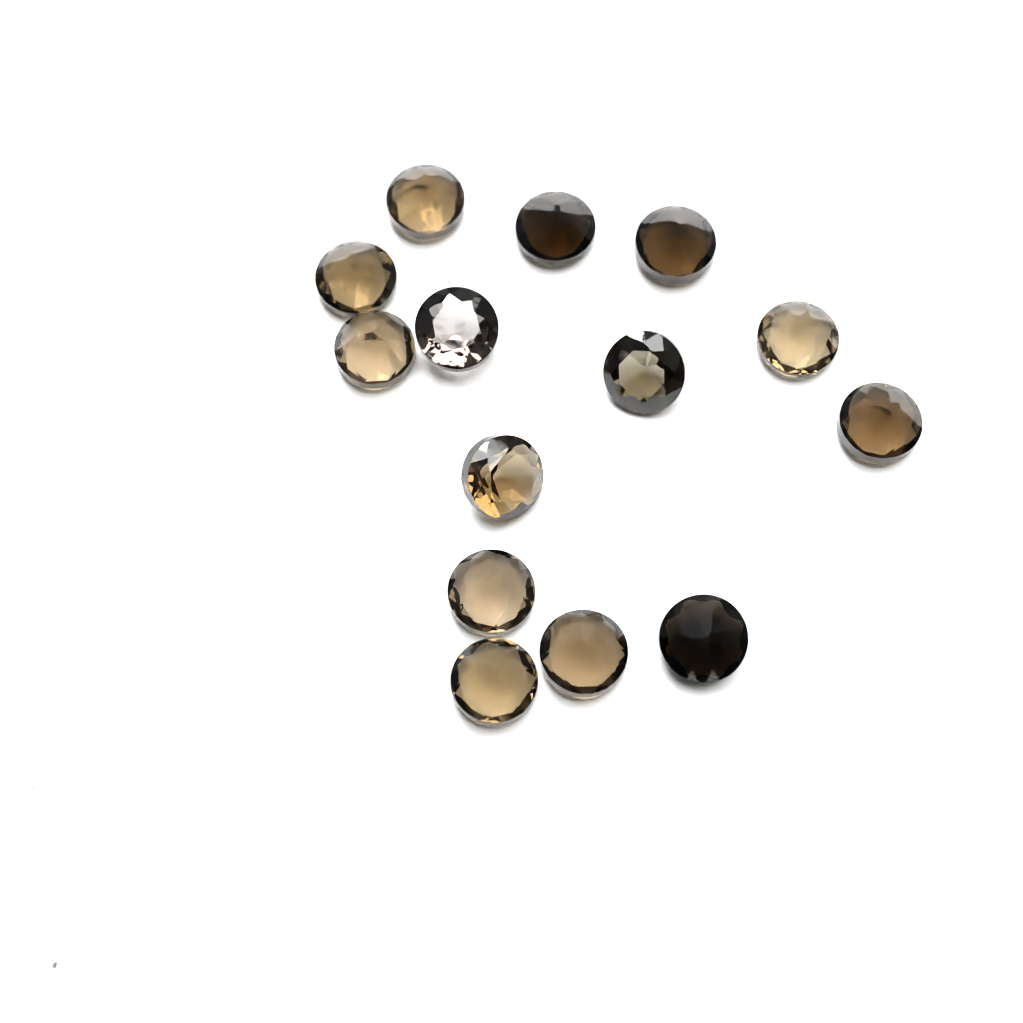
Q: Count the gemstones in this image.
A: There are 14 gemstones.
